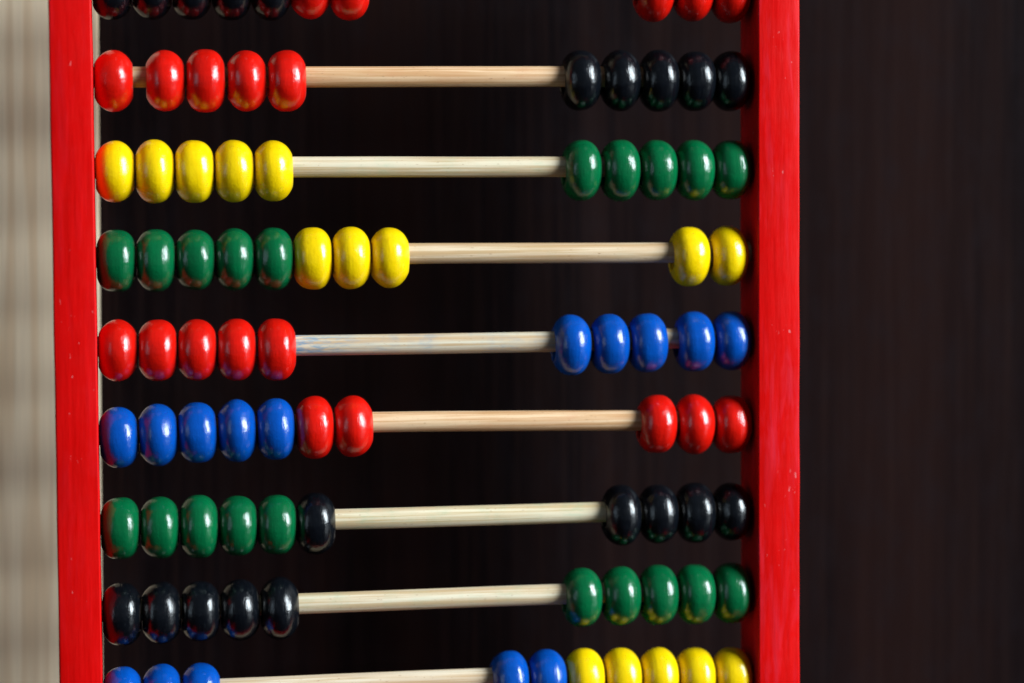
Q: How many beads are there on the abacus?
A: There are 90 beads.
